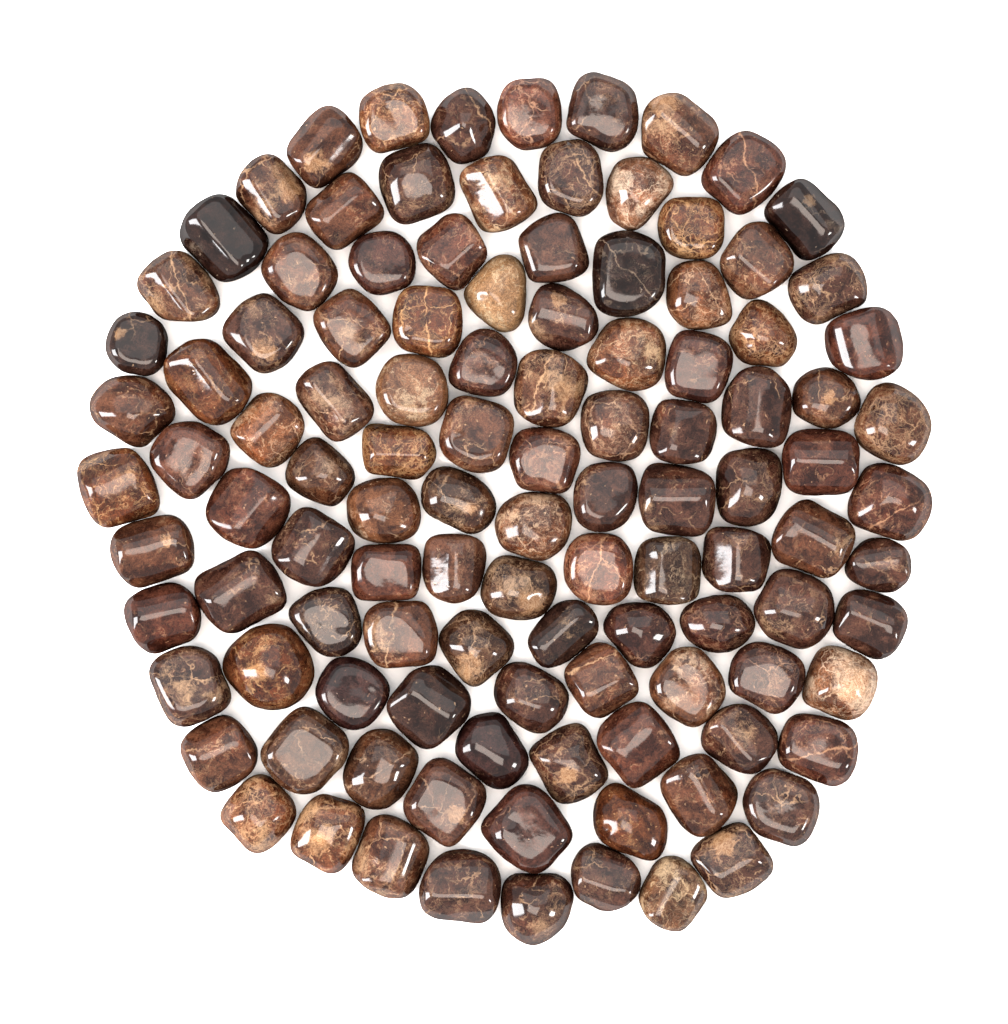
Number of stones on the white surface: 112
